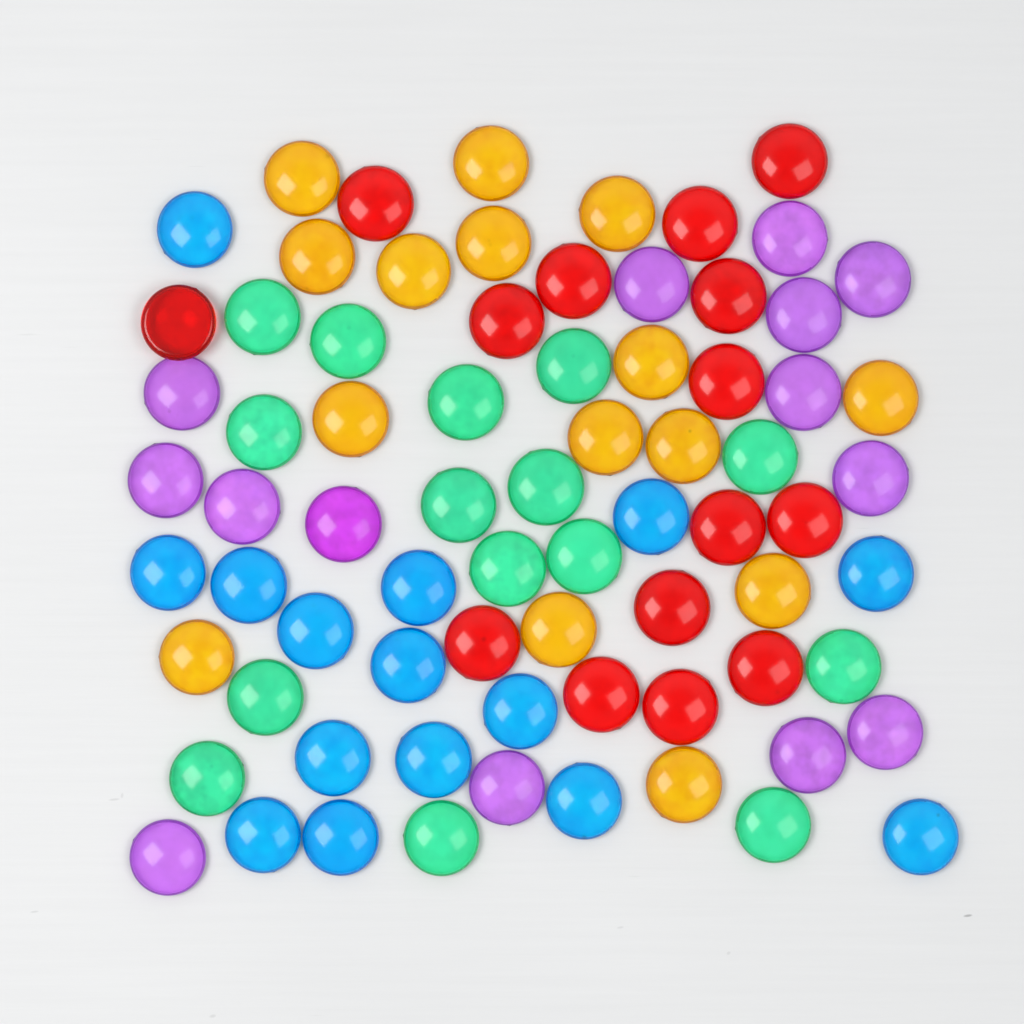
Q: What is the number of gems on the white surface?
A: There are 74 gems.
